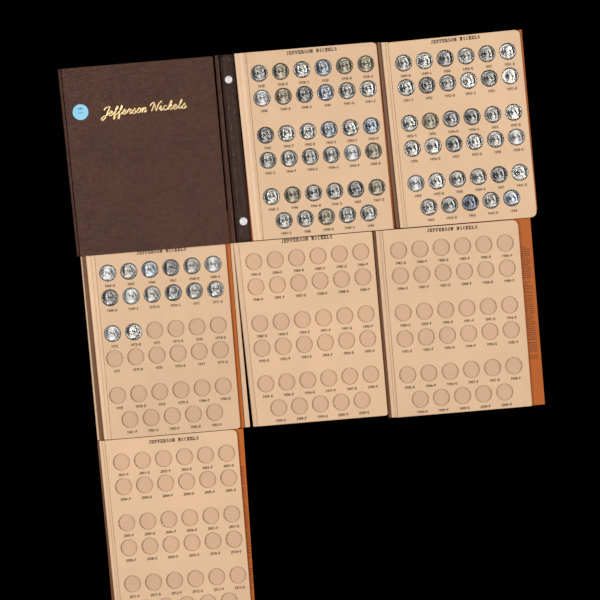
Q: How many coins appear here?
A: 84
